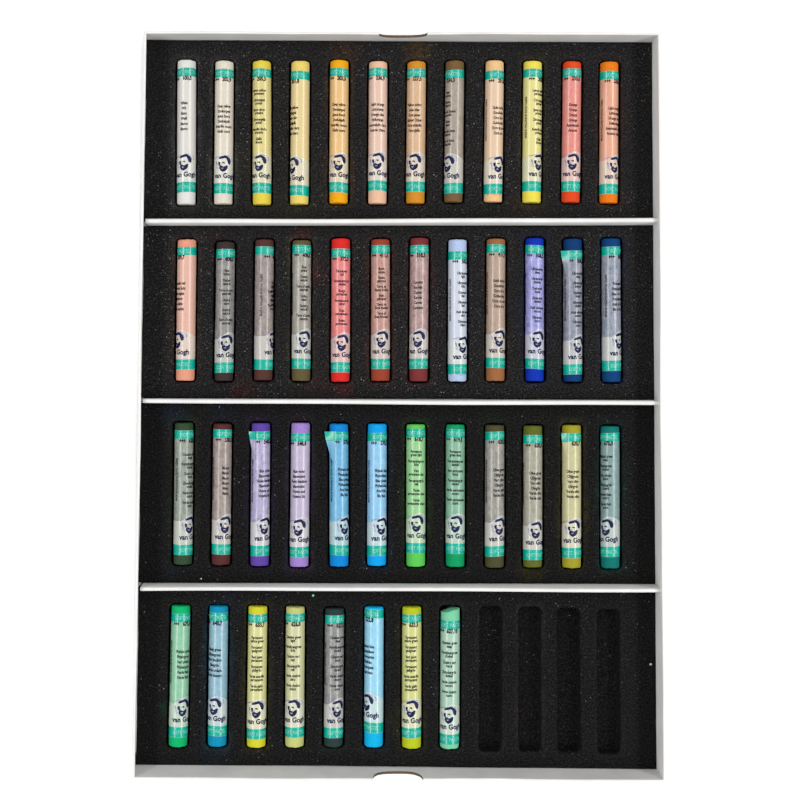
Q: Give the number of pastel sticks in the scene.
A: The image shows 44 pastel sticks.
